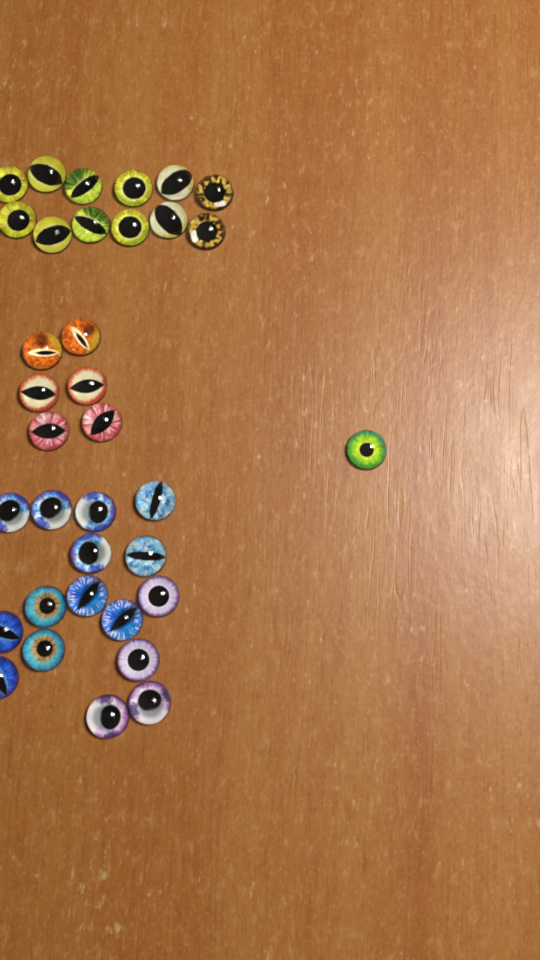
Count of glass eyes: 35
